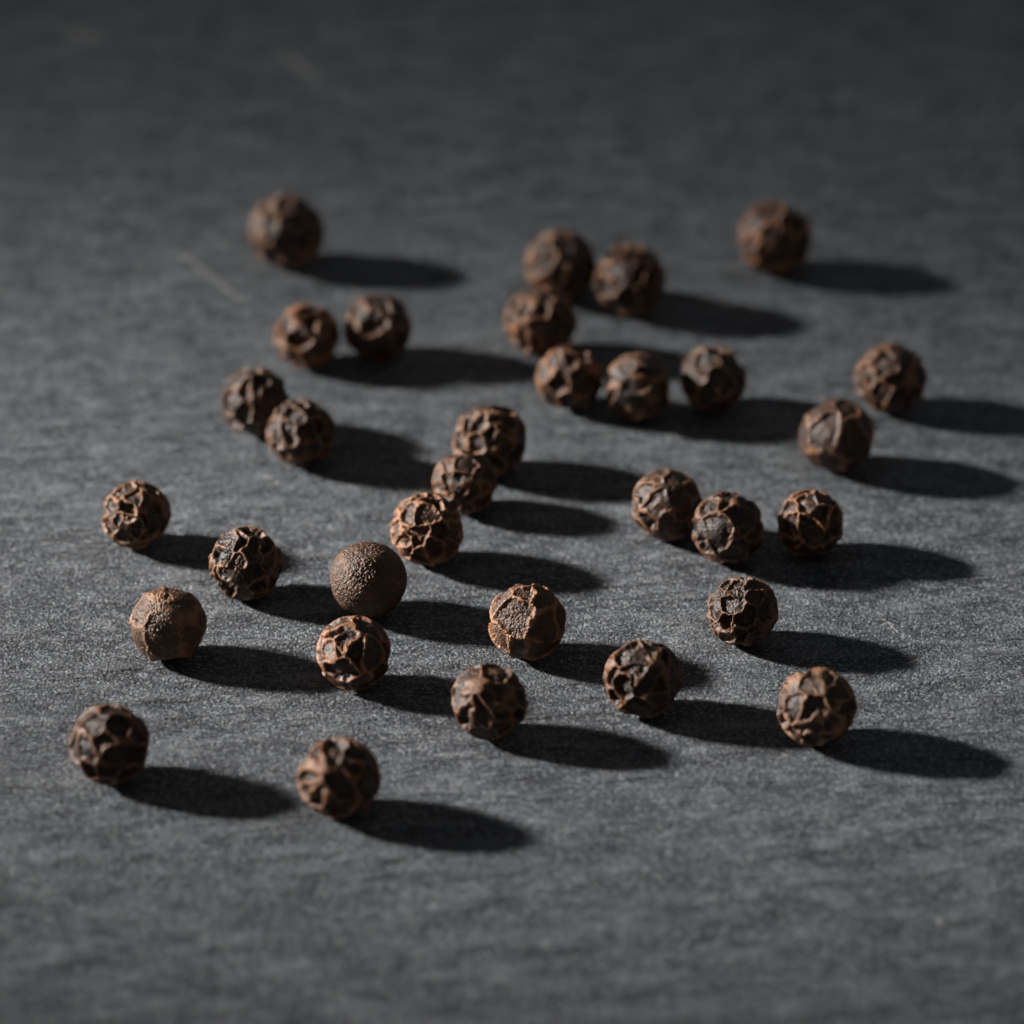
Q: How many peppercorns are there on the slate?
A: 32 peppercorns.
